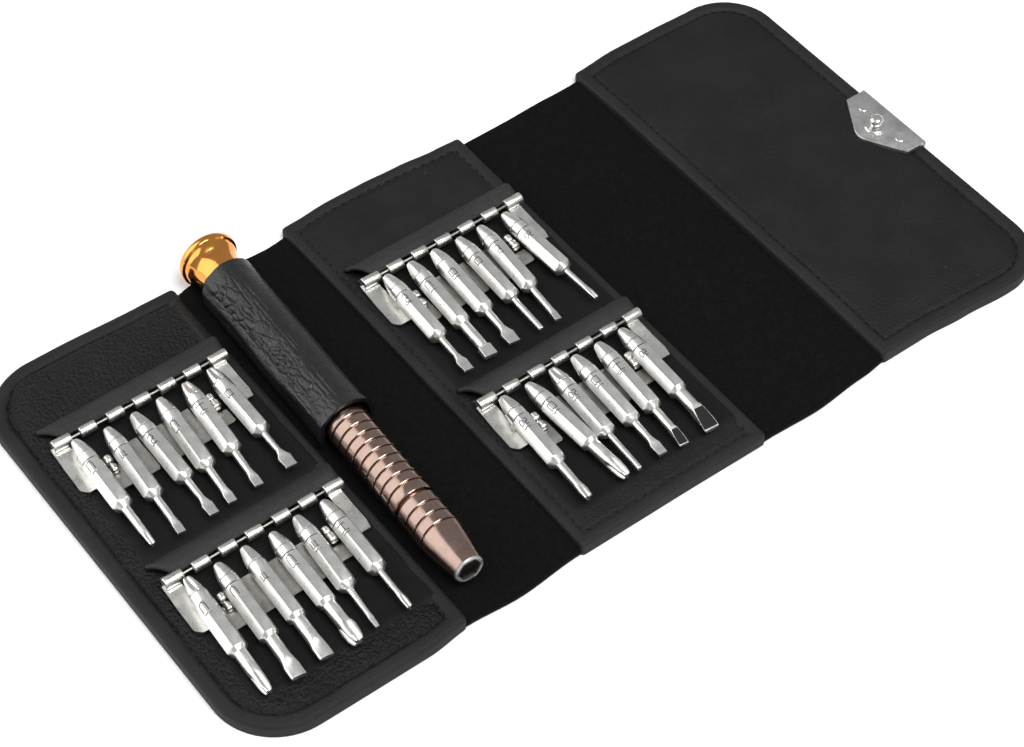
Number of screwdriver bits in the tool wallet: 24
